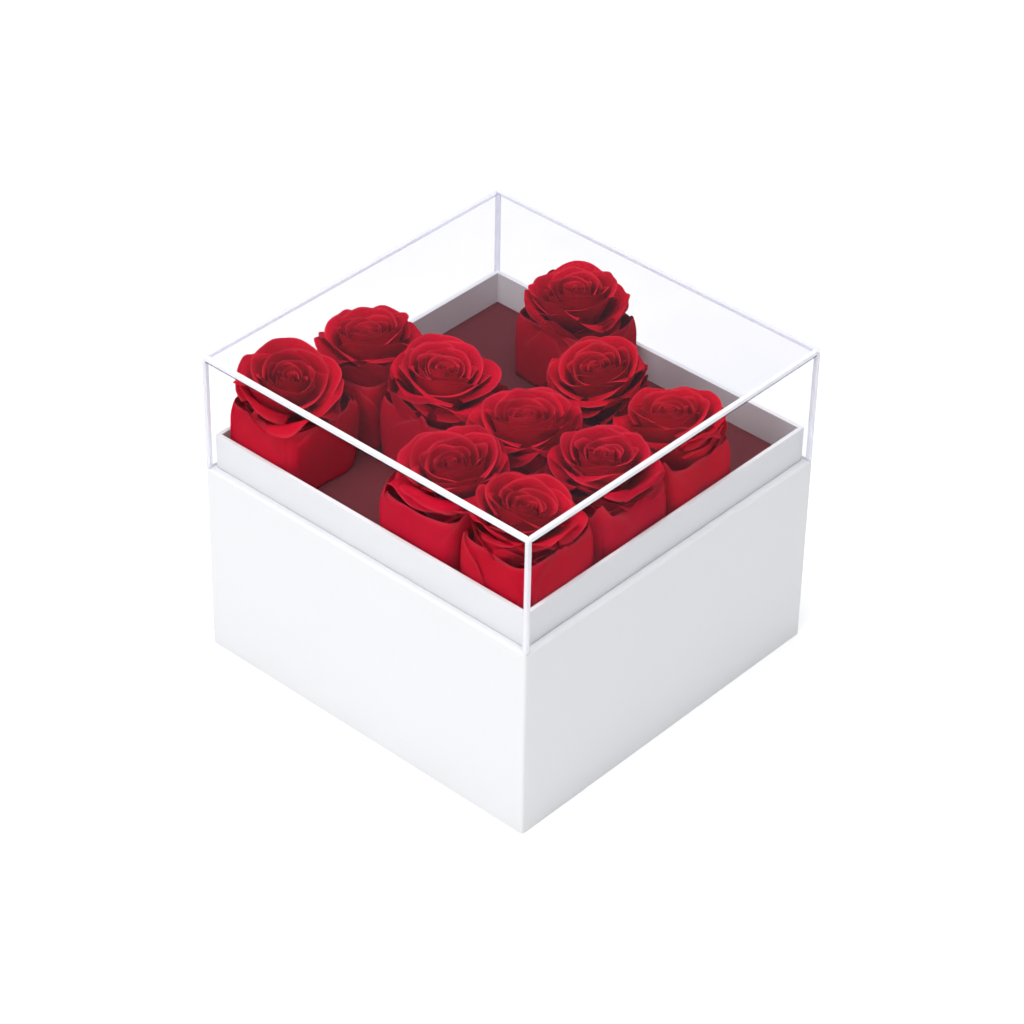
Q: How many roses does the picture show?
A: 10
